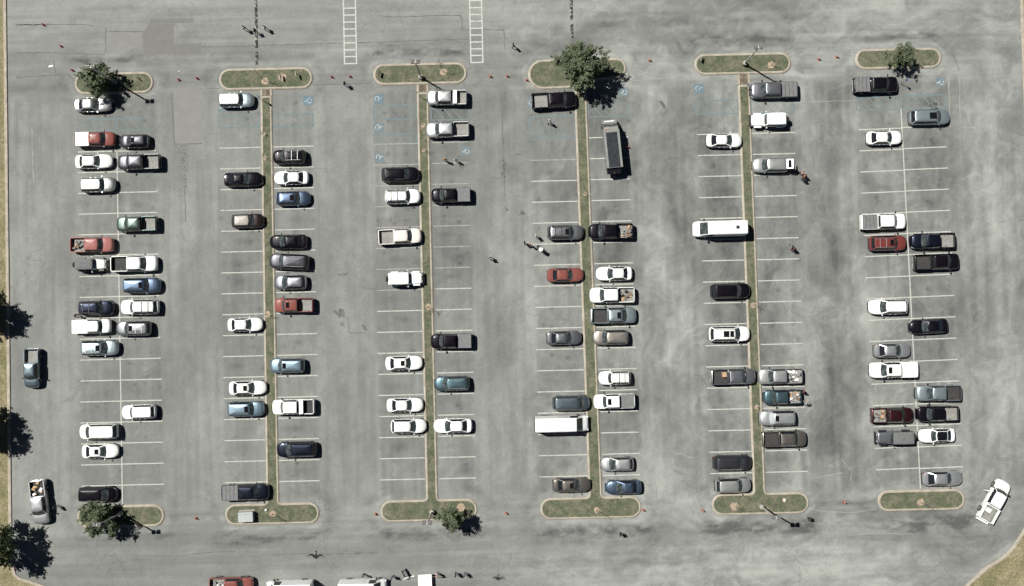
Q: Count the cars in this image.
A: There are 63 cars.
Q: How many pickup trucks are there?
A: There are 36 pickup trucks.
